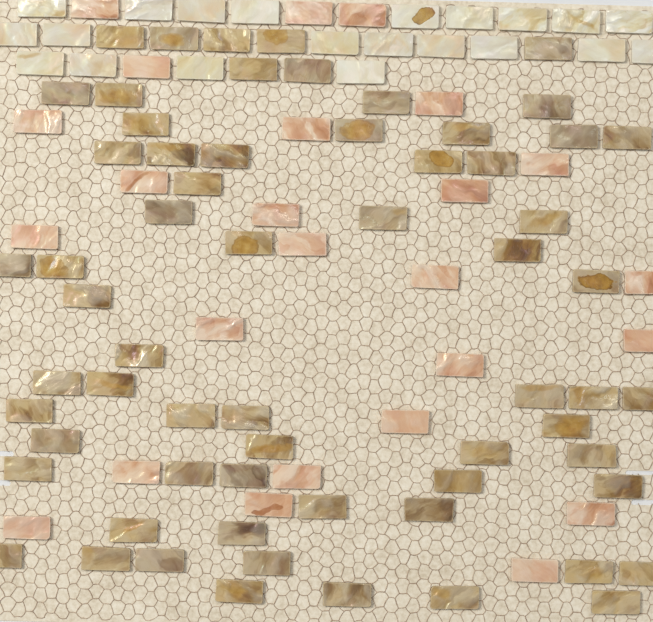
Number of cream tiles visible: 21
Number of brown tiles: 64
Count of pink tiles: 25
